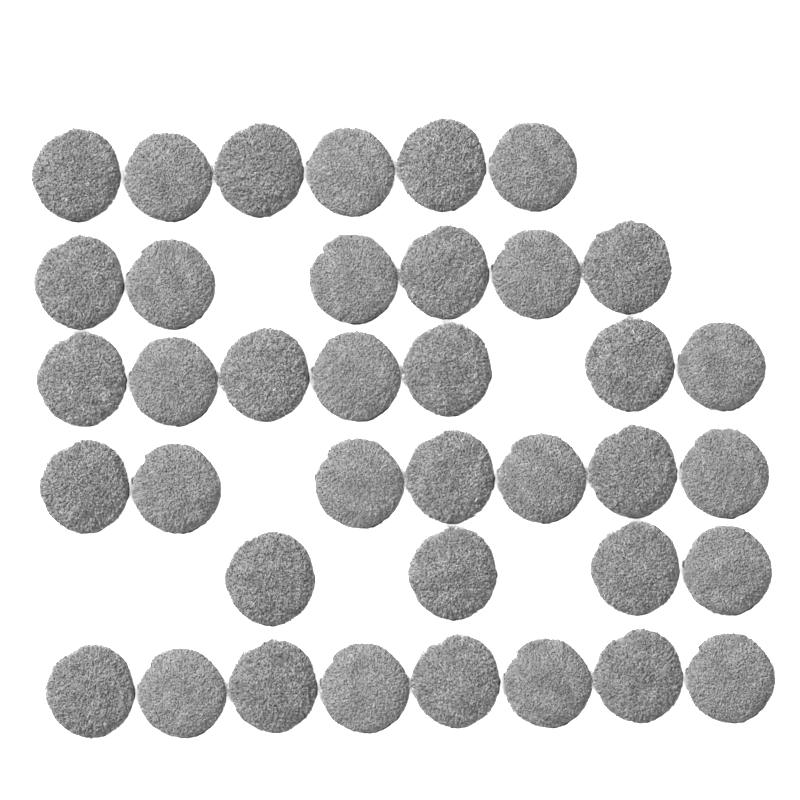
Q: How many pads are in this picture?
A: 38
